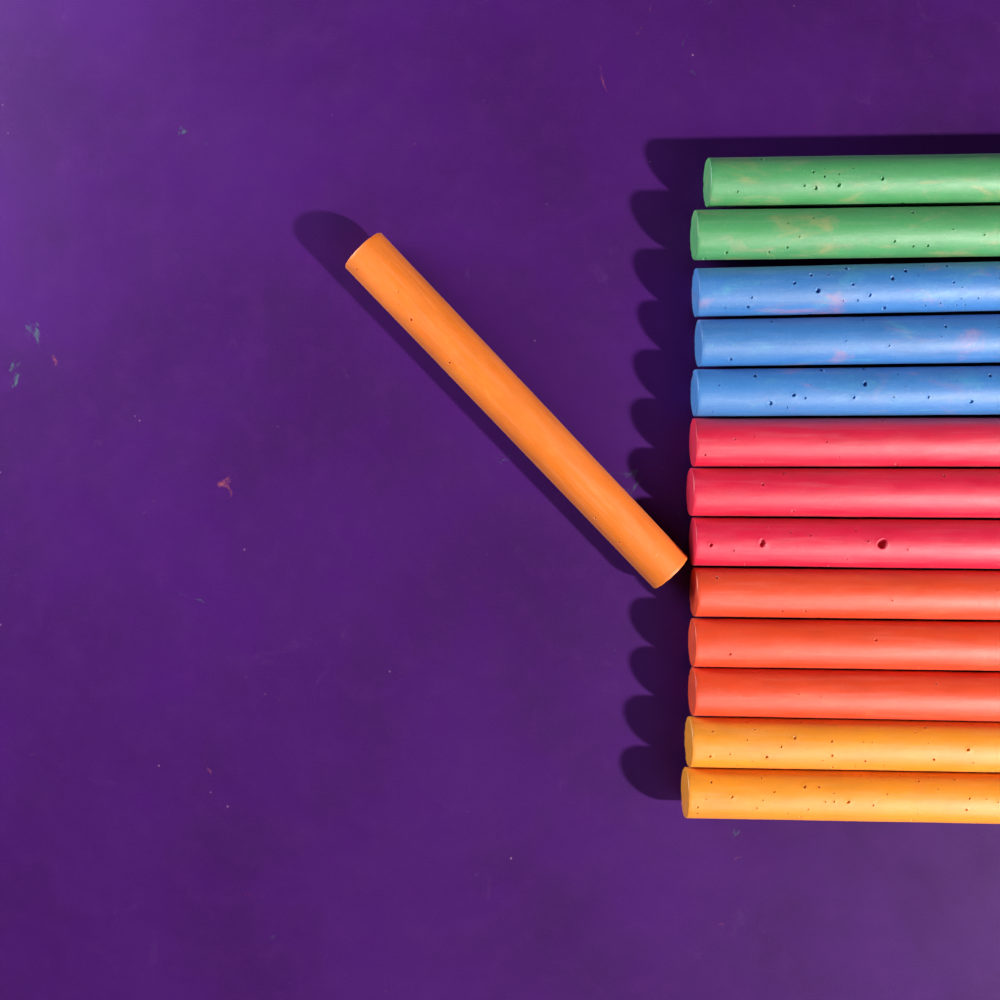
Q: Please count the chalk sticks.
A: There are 14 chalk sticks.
